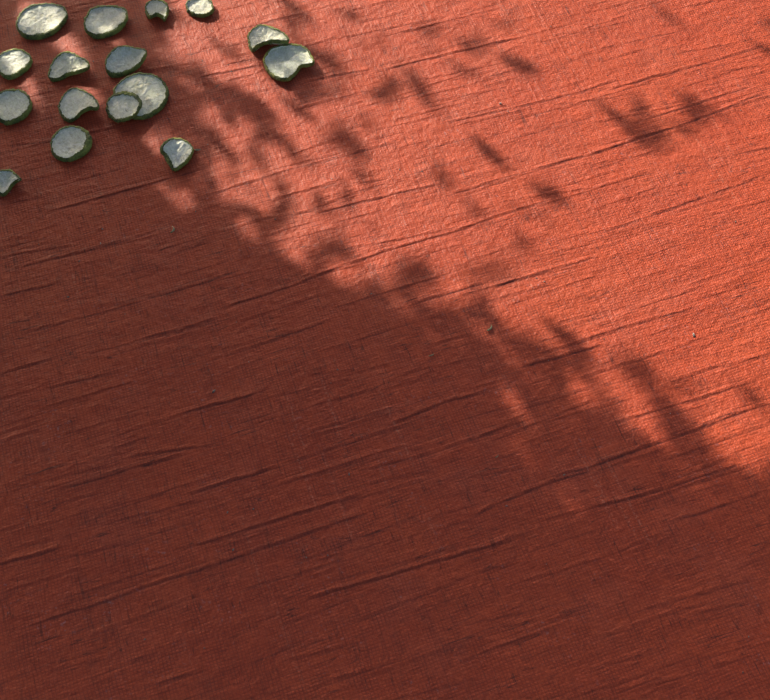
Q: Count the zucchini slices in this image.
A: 16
